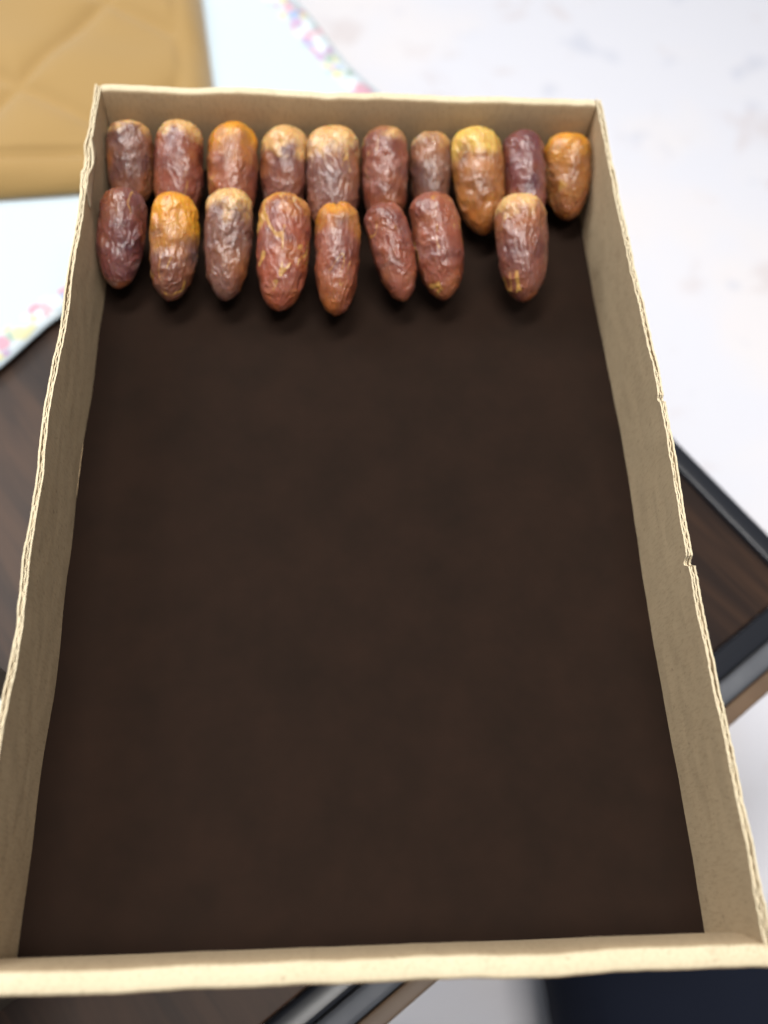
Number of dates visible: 18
